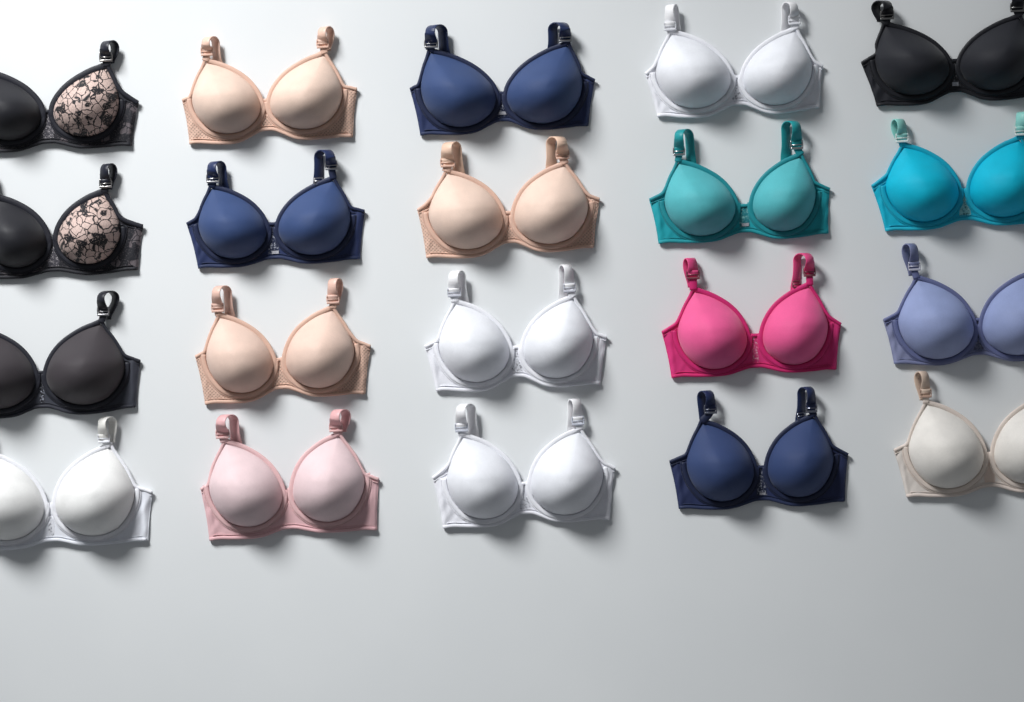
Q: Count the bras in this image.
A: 20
